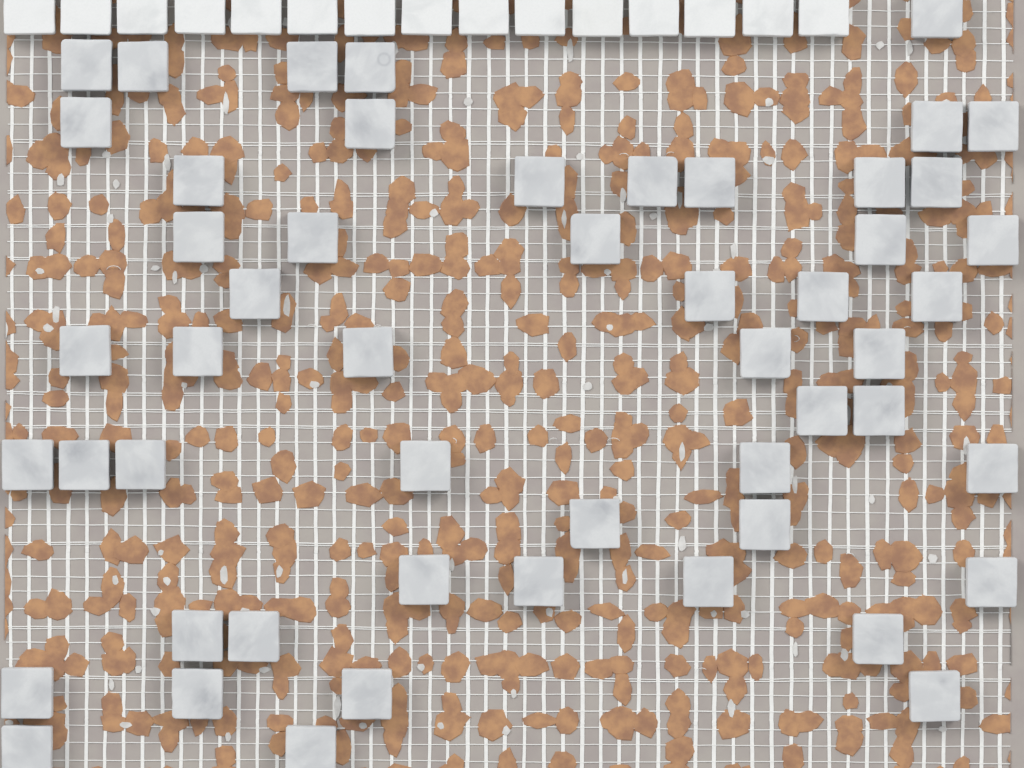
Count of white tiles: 15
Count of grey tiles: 52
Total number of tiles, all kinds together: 67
